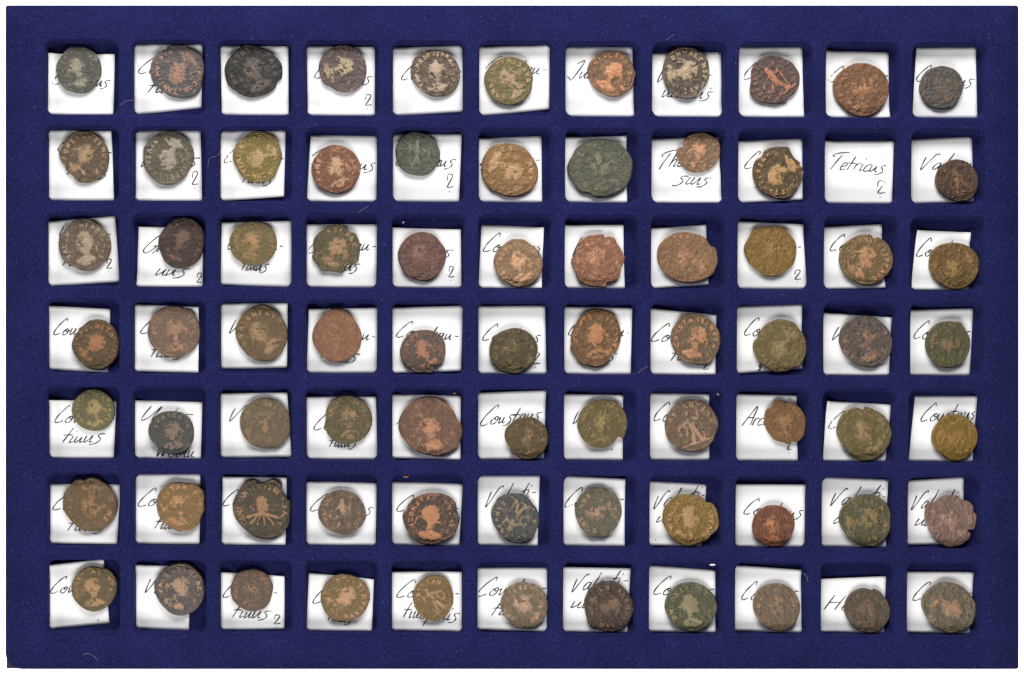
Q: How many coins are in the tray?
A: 76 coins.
